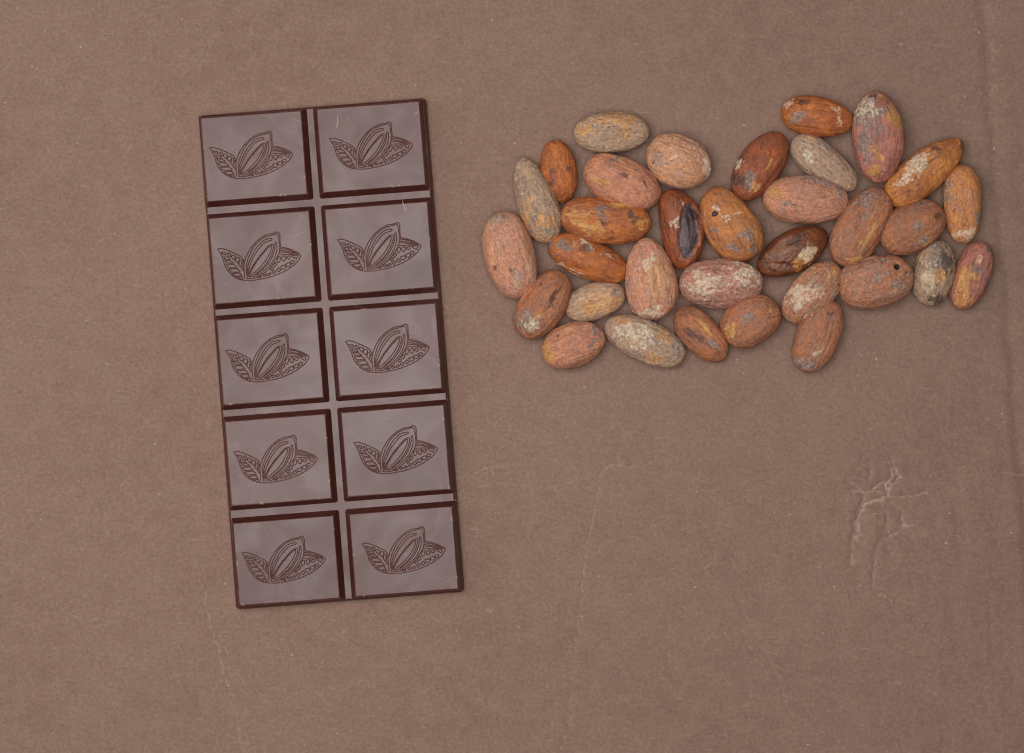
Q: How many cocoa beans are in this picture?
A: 33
